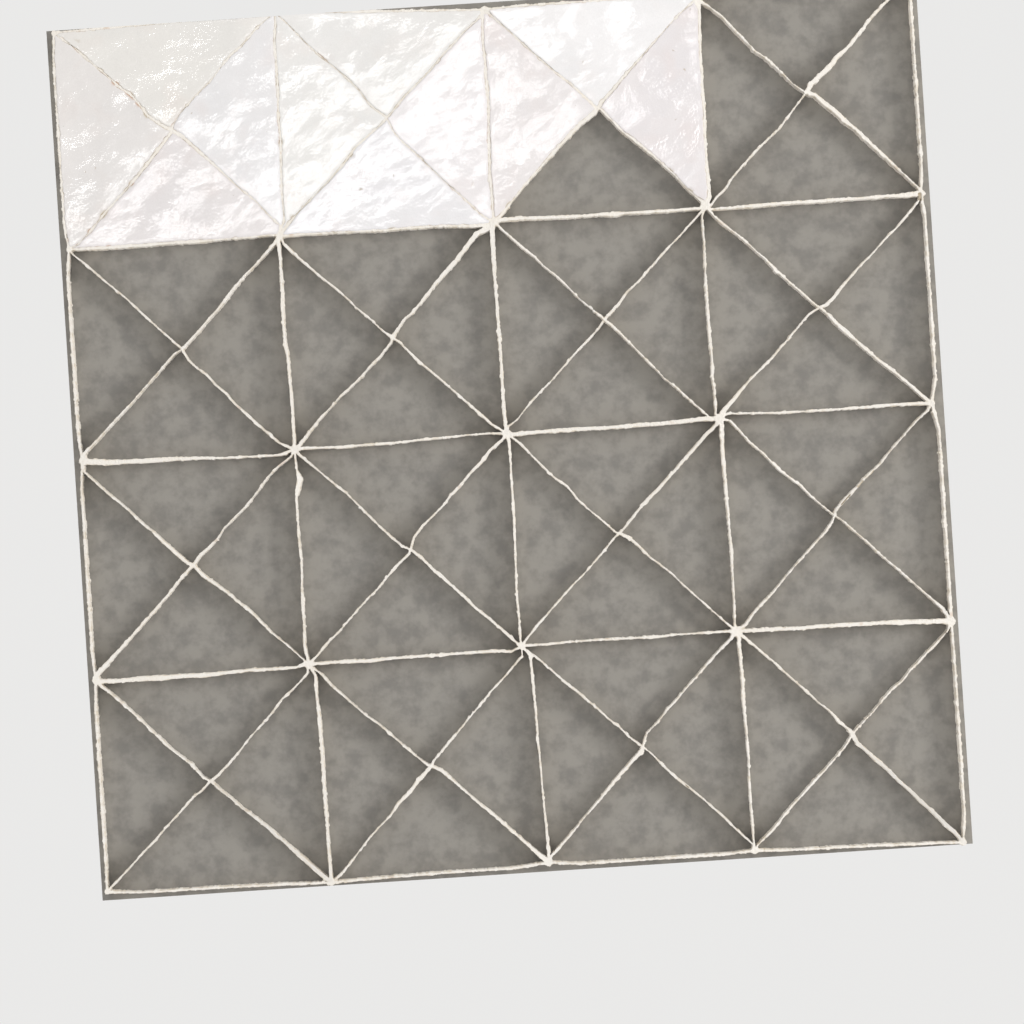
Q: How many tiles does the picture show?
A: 11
